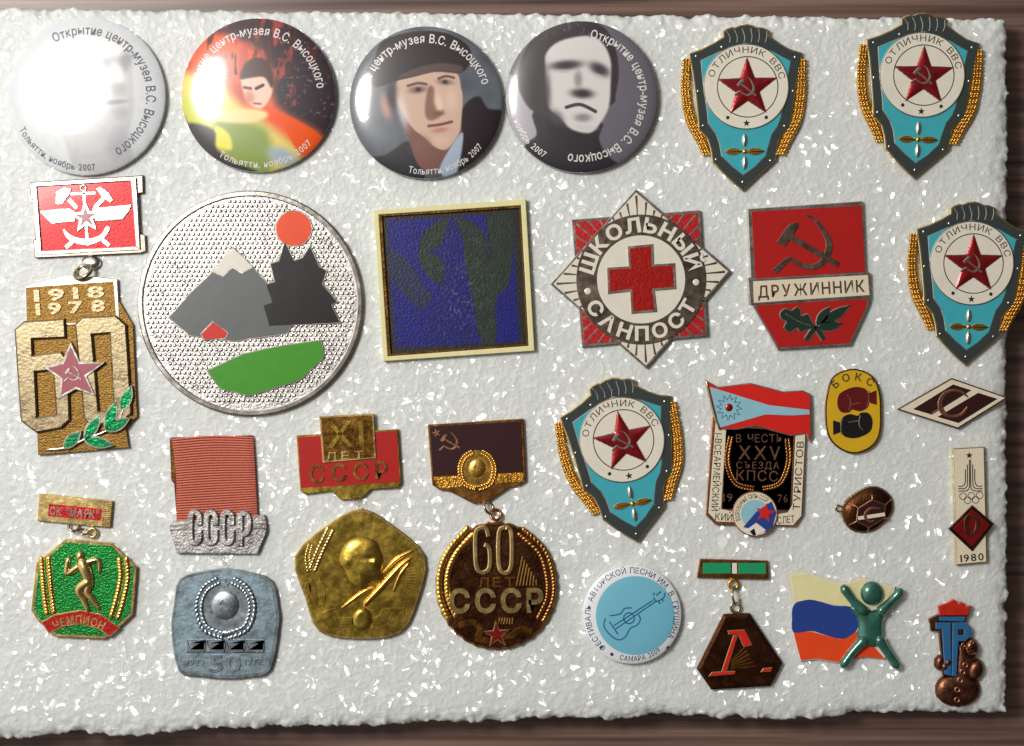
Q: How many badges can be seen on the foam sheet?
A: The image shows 26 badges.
